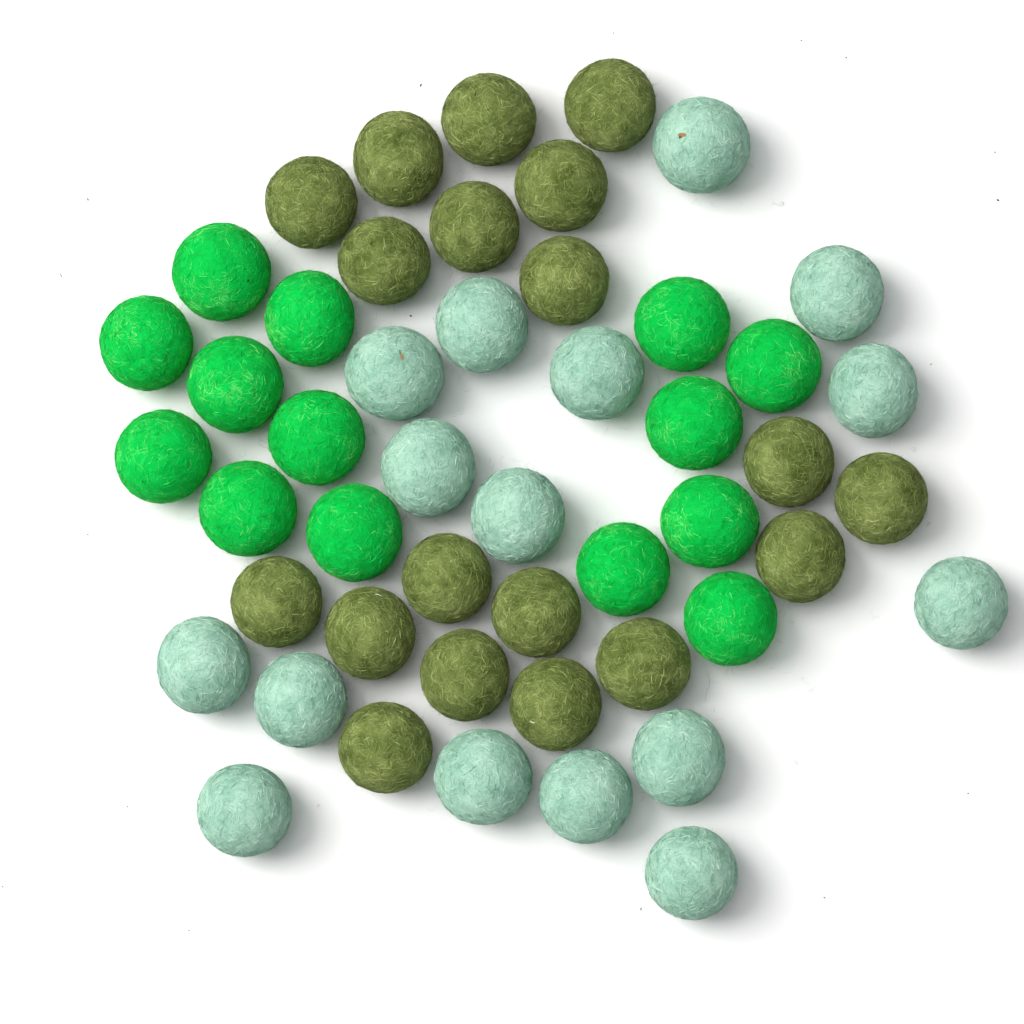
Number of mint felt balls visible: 16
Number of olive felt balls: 19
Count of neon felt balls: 14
